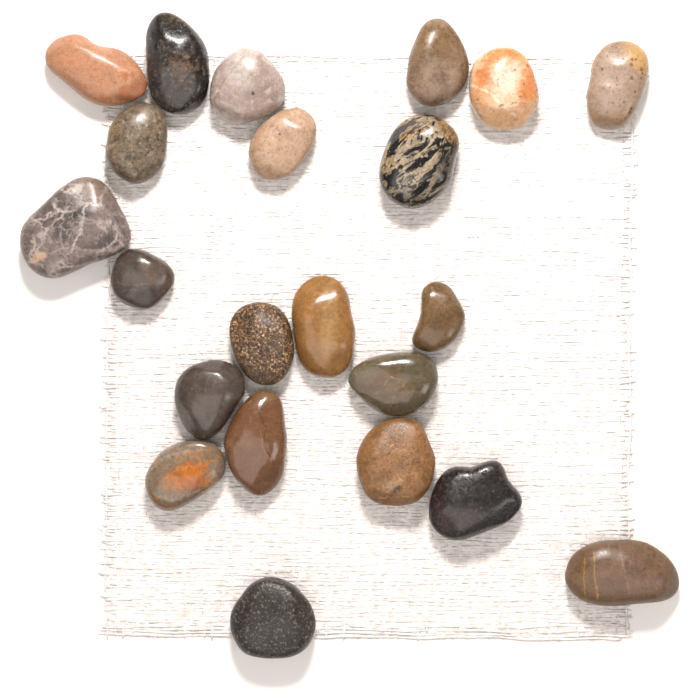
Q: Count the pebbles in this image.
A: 22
